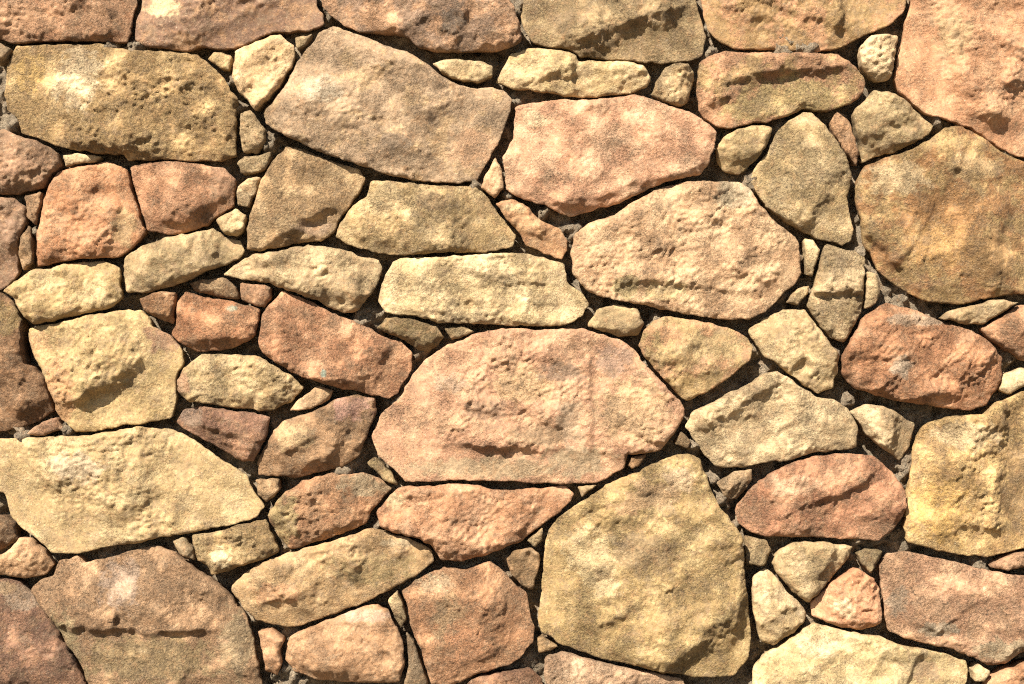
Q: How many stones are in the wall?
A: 110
